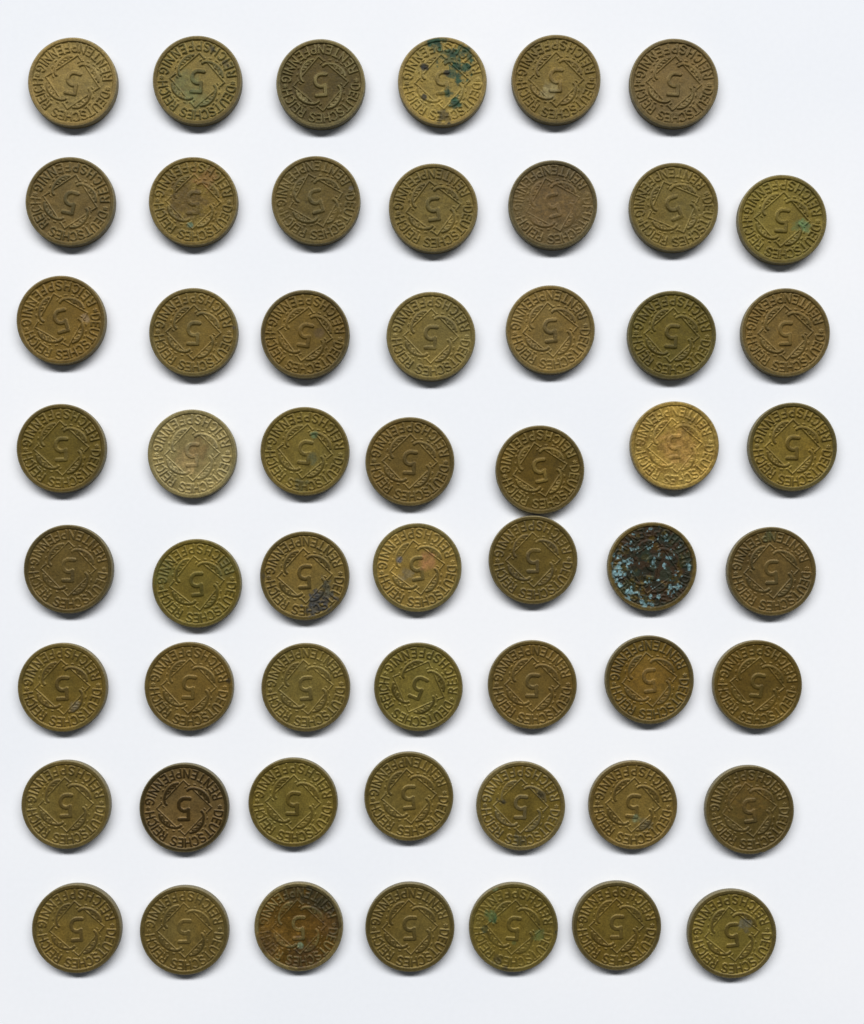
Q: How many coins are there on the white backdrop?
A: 55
